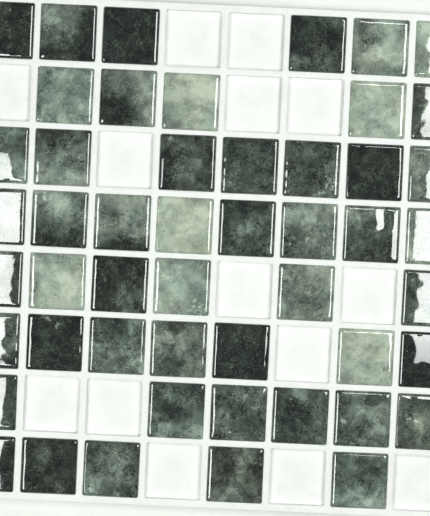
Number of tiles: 50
